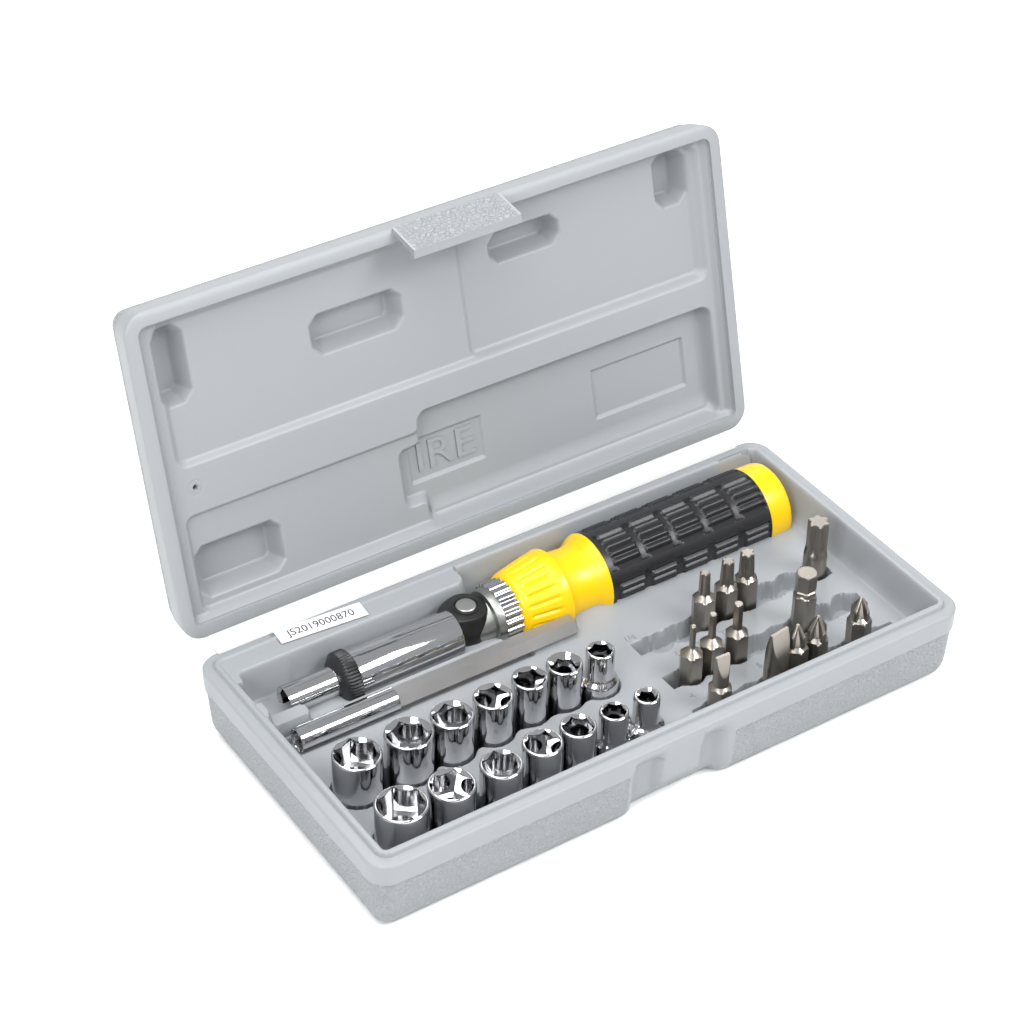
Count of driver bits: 13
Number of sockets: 14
